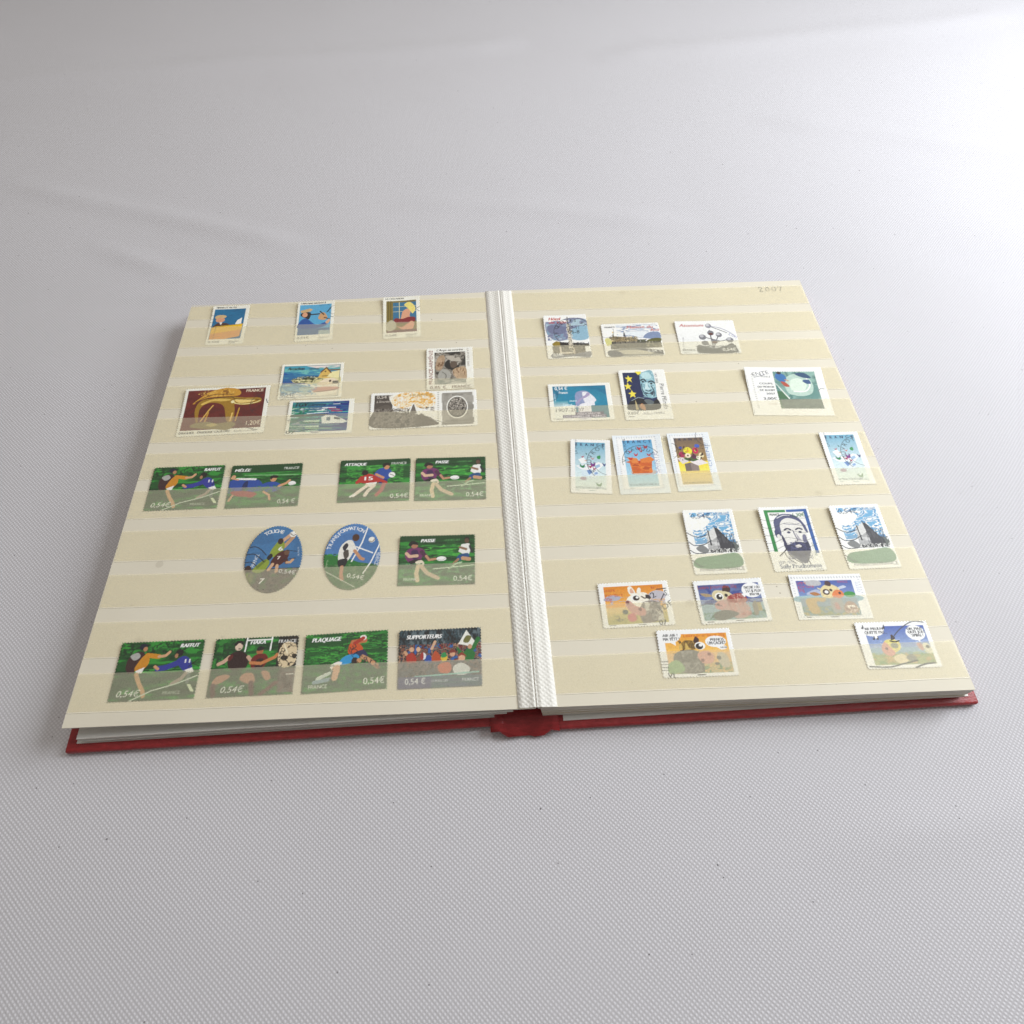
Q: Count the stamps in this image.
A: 37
